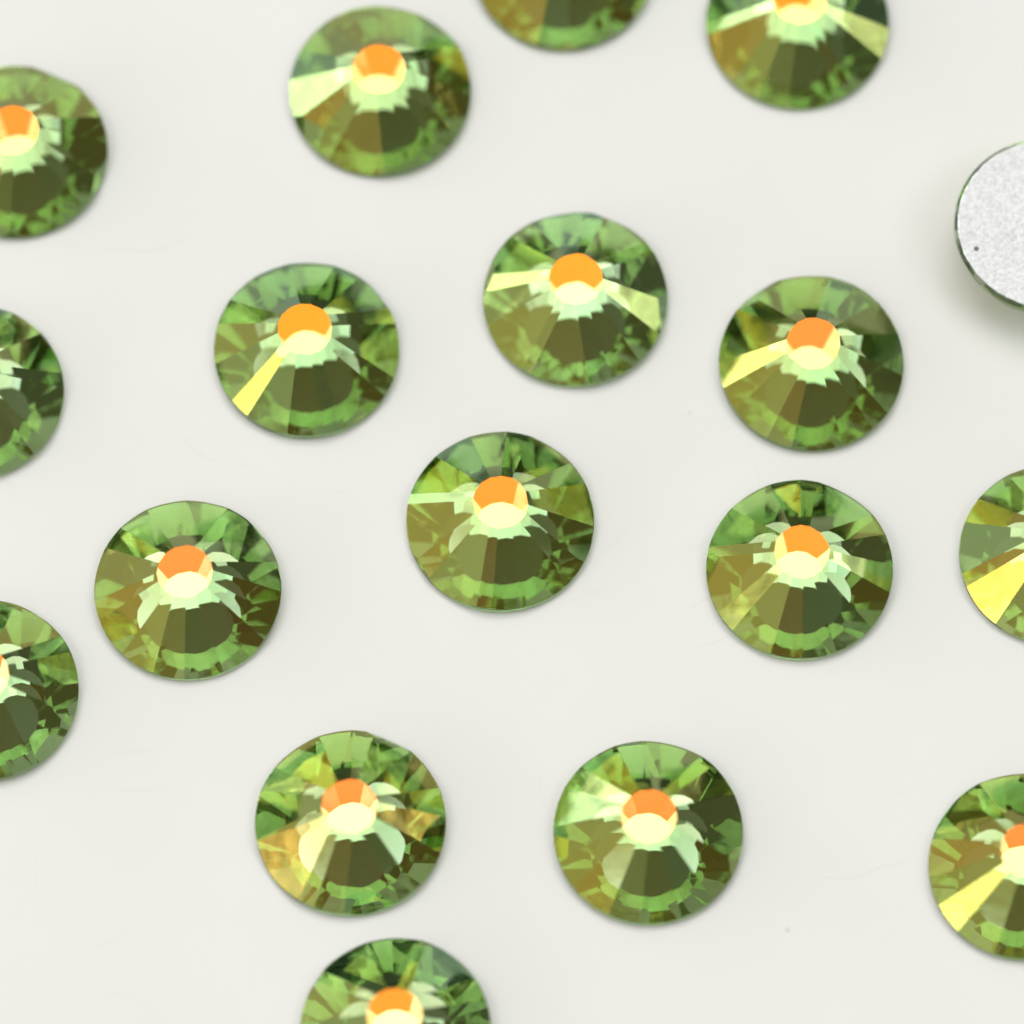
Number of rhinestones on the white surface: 18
